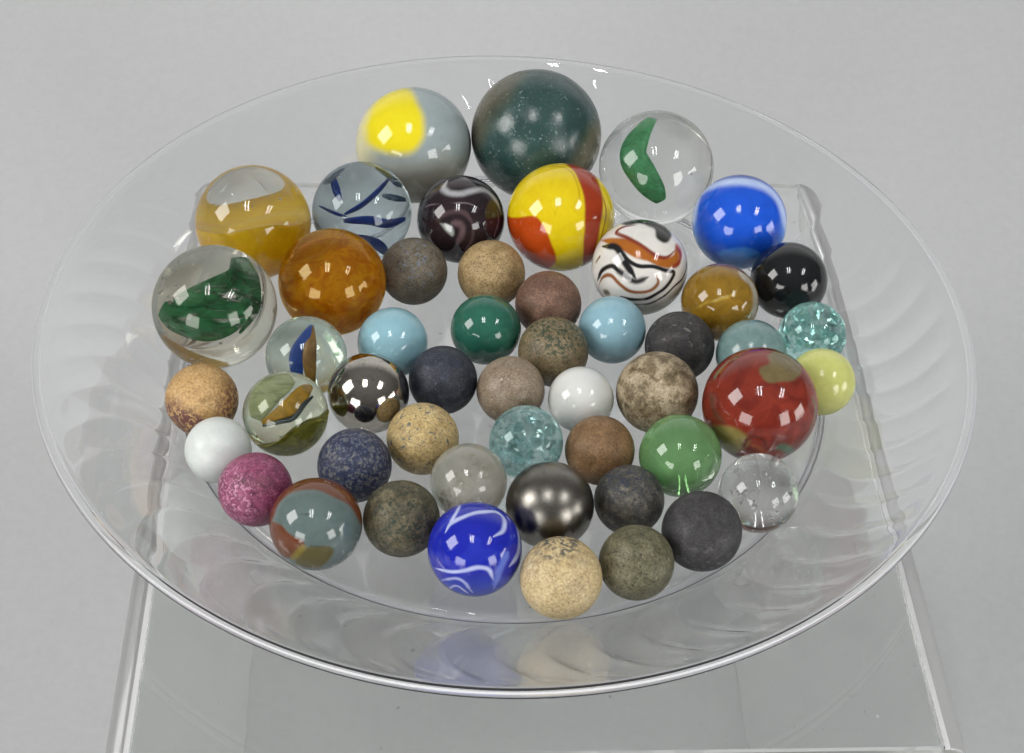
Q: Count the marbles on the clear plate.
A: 50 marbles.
